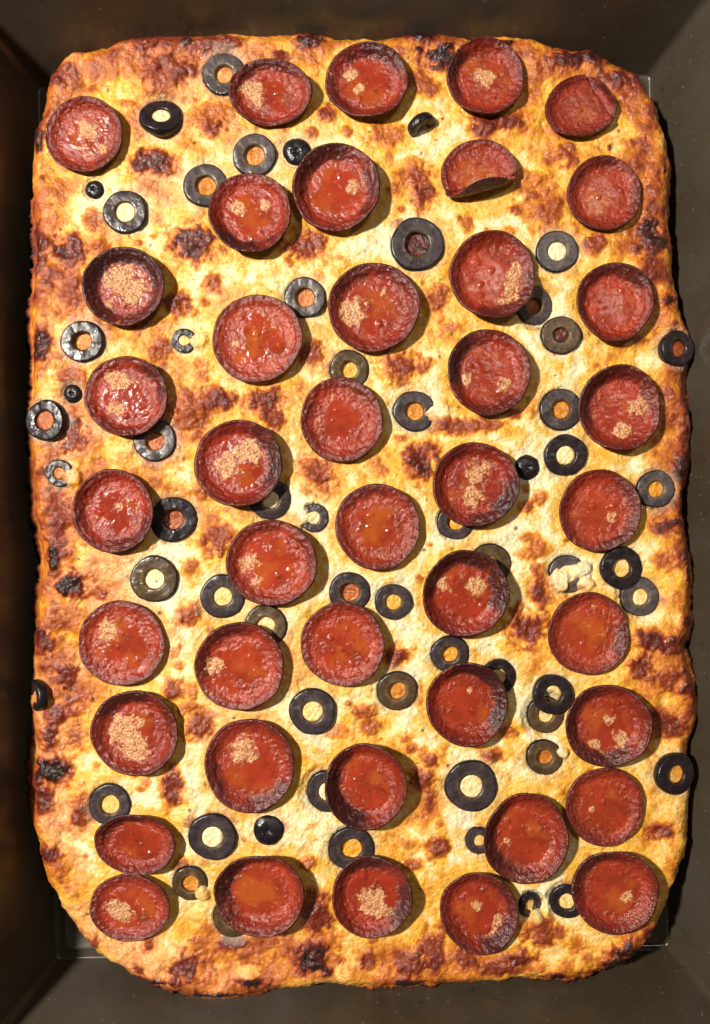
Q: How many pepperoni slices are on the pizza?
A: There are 42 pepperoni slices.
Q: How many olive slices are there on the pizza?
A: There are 59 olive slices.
